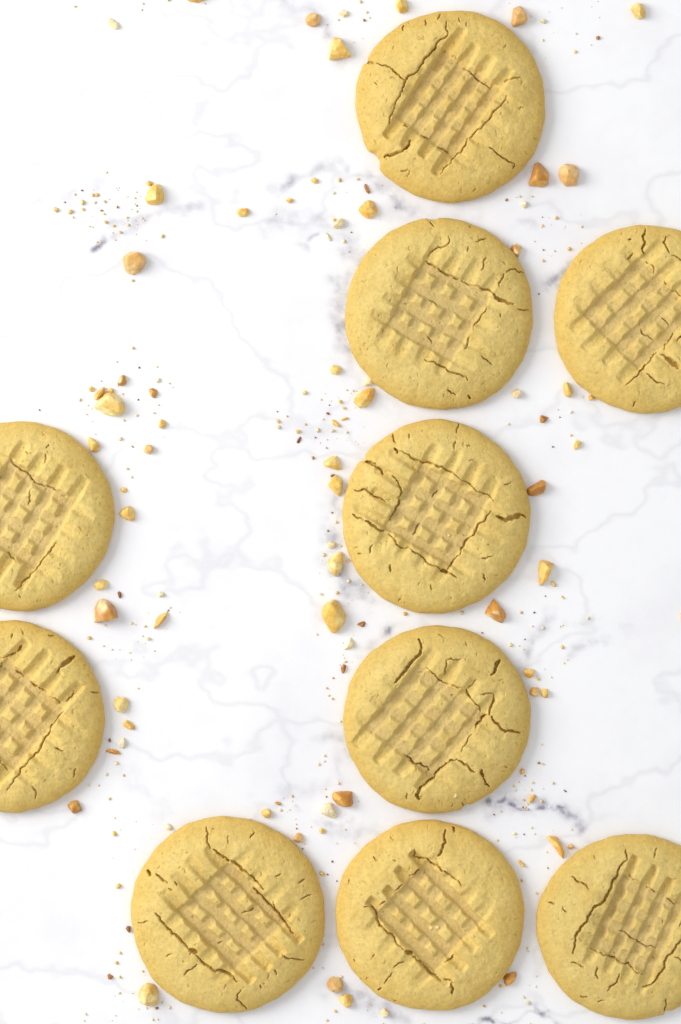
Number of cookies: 10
